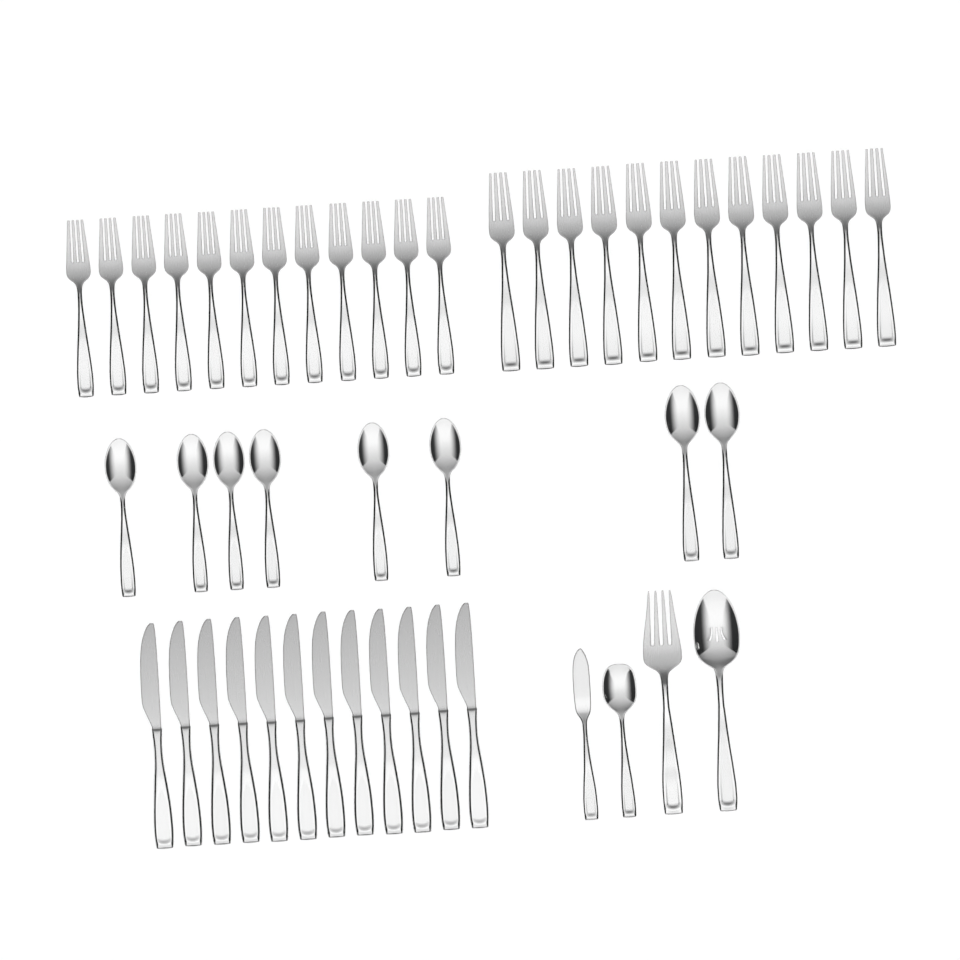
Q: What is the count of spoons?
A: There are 10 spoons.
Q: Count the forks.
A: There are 25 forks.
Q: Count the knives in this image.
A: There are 13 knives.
